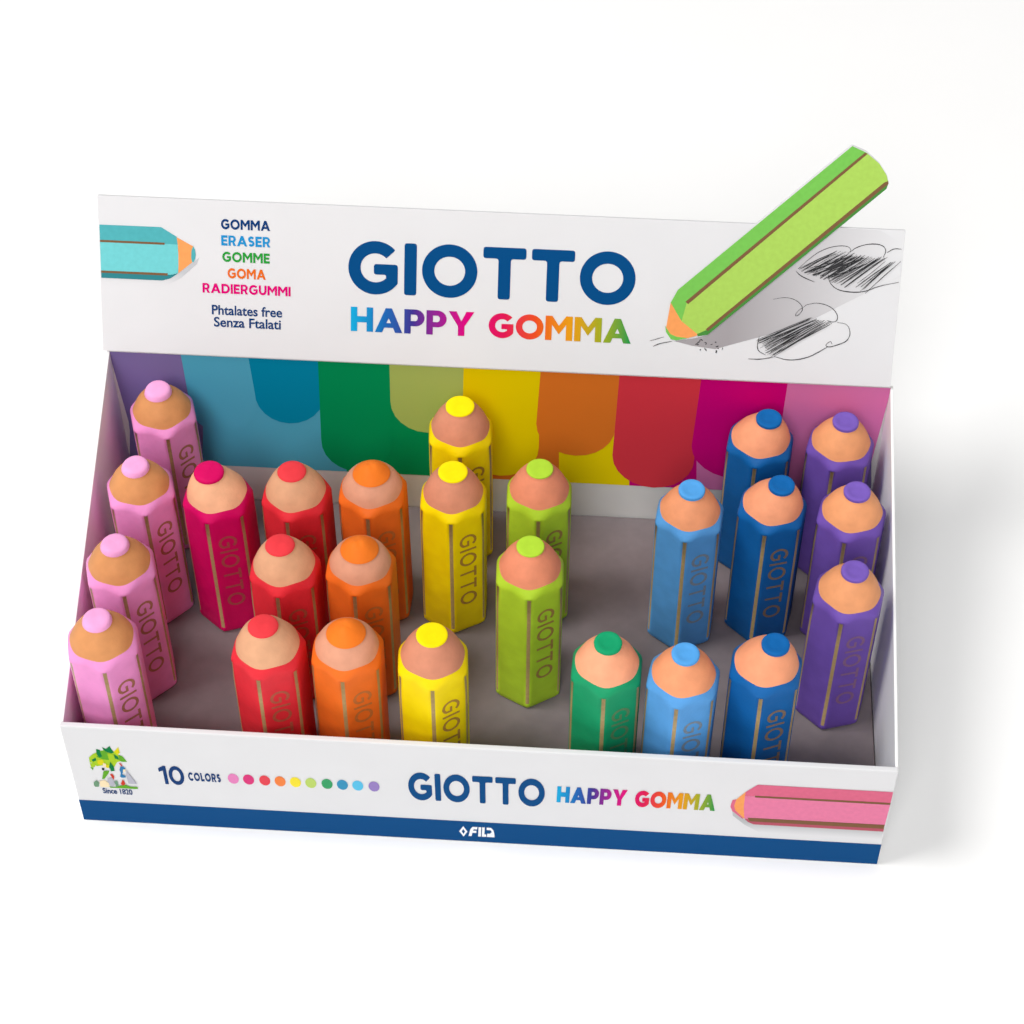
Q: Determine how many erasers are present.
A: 25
